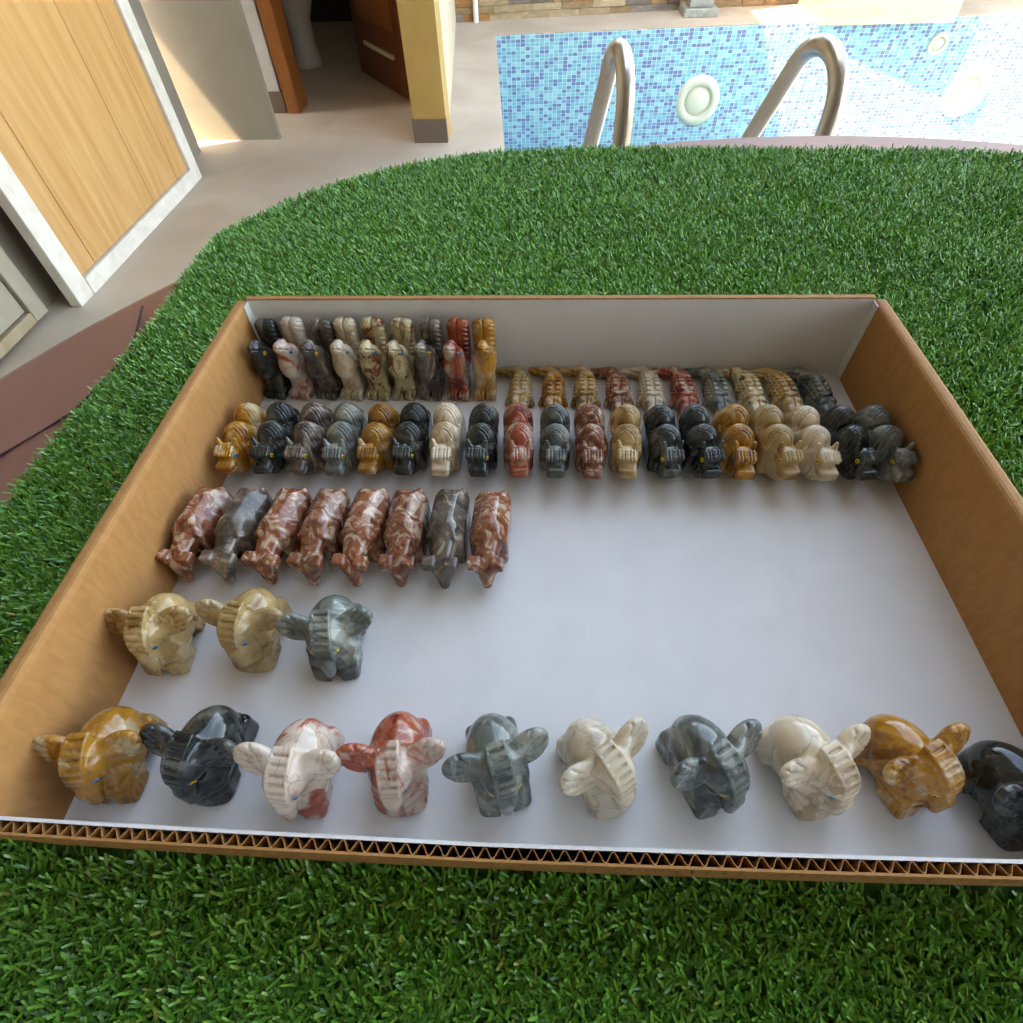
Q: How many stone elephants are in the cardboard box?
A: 13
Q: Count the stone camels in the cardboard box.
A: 19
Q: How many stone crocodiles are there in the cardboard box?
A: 10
